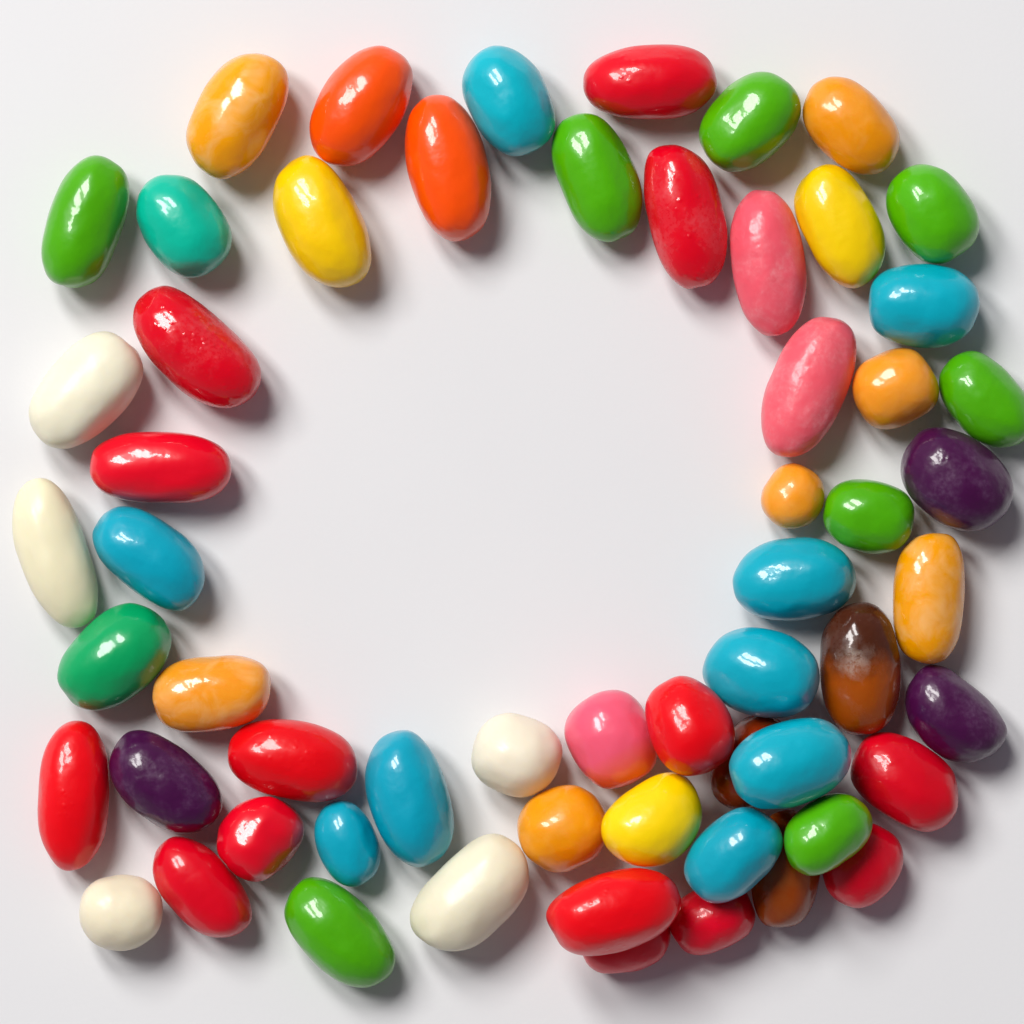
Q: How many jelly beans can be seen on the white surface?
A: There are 59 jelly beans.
